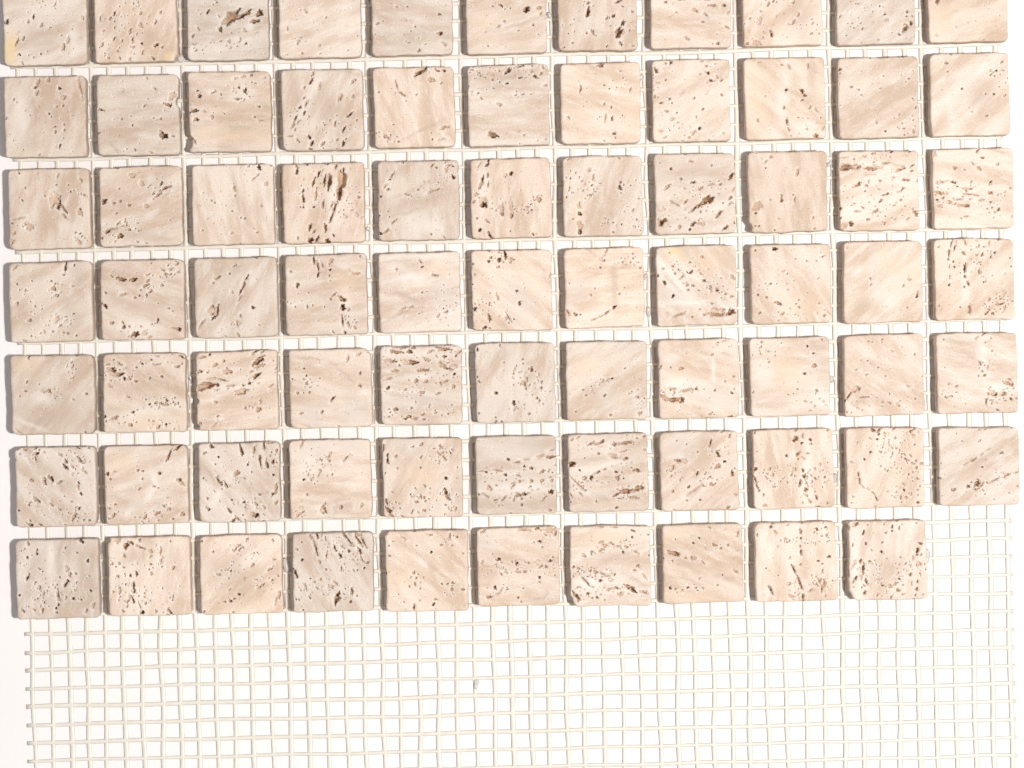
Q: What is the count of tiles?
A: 76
